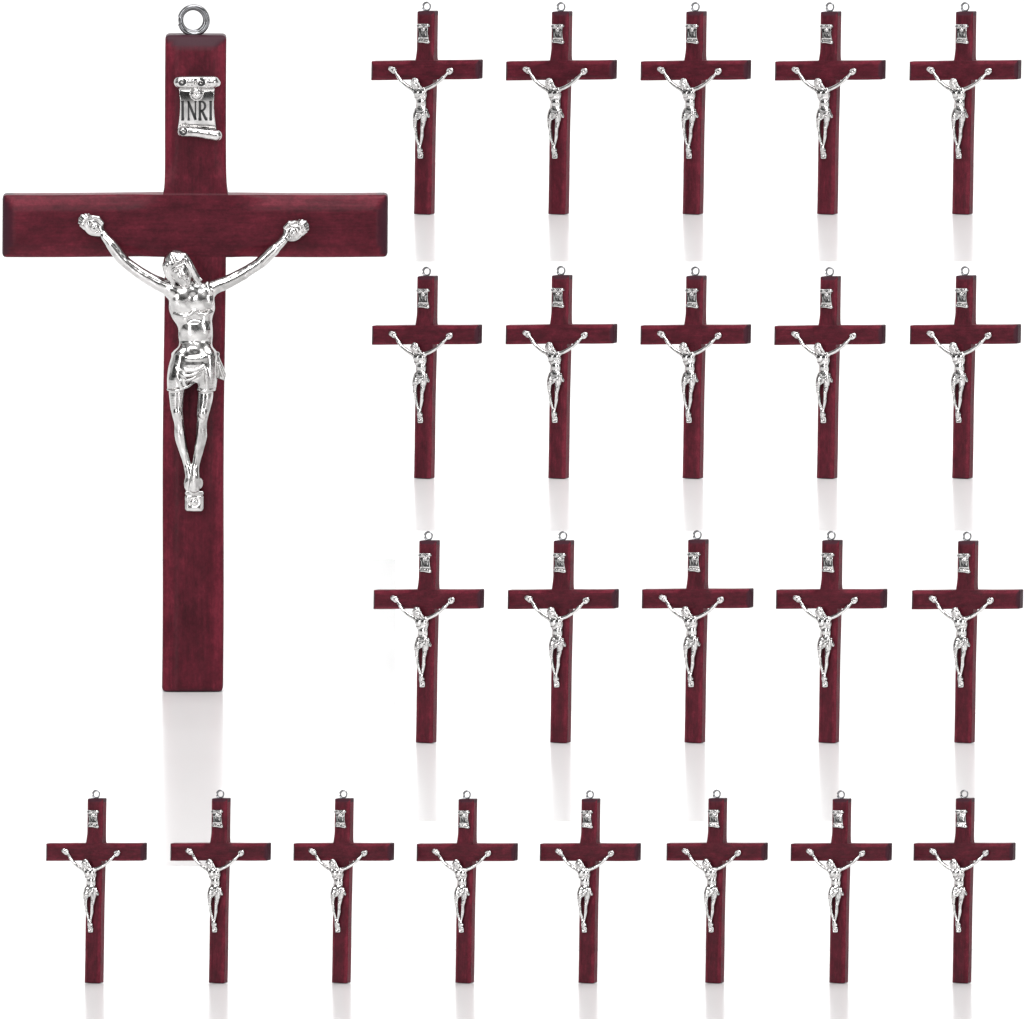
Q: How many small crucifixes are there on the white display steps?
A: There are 23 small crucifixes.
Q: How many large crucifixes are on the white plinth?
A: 1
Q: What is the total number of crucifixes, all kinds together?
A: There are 24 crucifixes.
